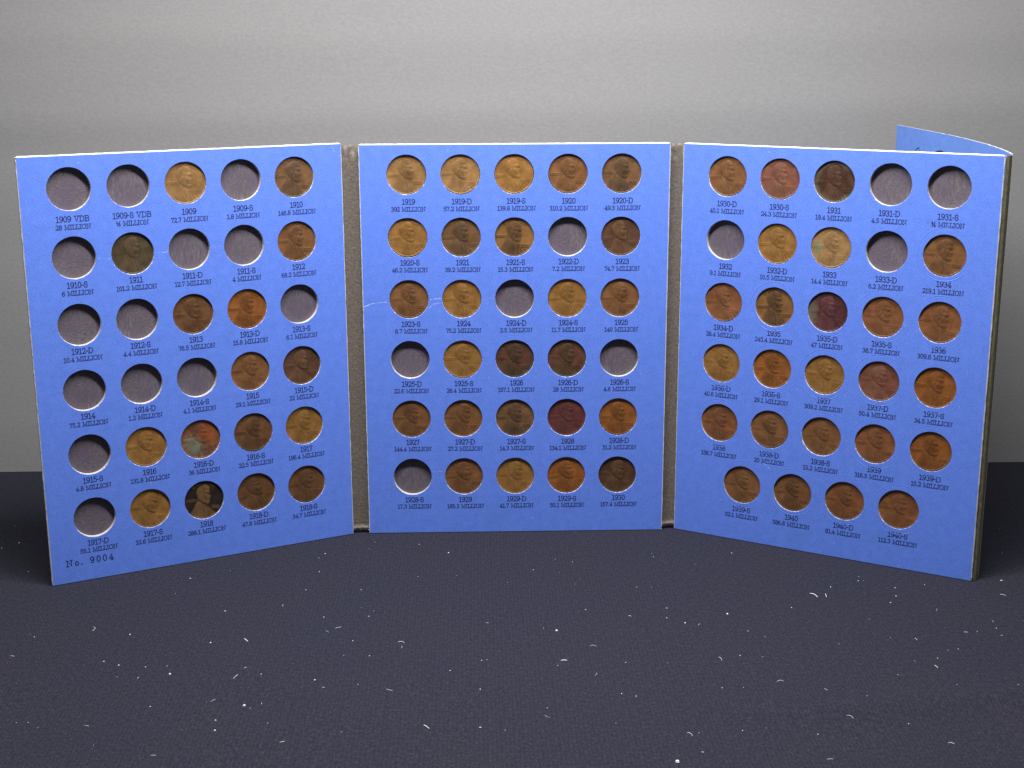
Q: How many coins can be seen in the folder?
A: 66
